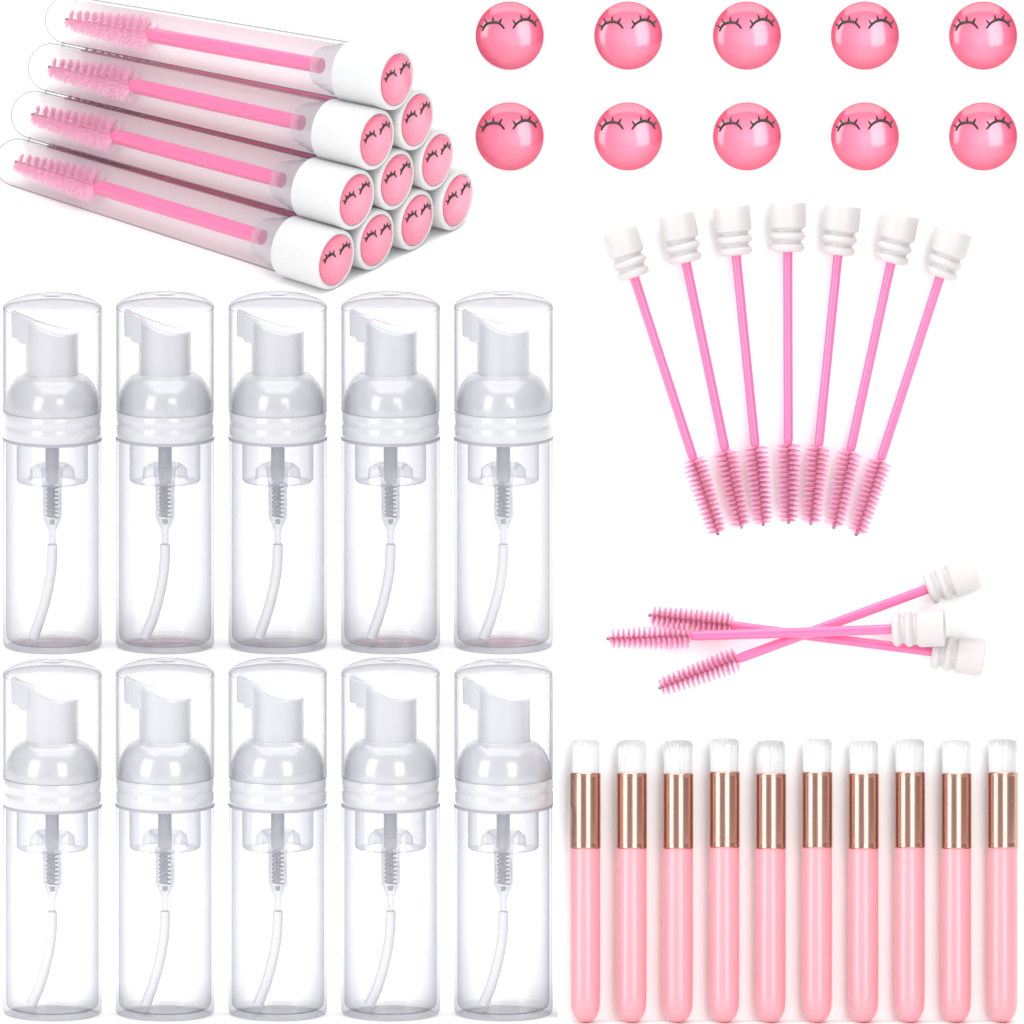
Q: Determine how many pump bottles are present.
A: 10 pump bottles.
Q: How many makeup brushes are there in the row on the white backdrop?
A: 10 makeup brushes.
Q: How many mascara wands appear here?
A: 10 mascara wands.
